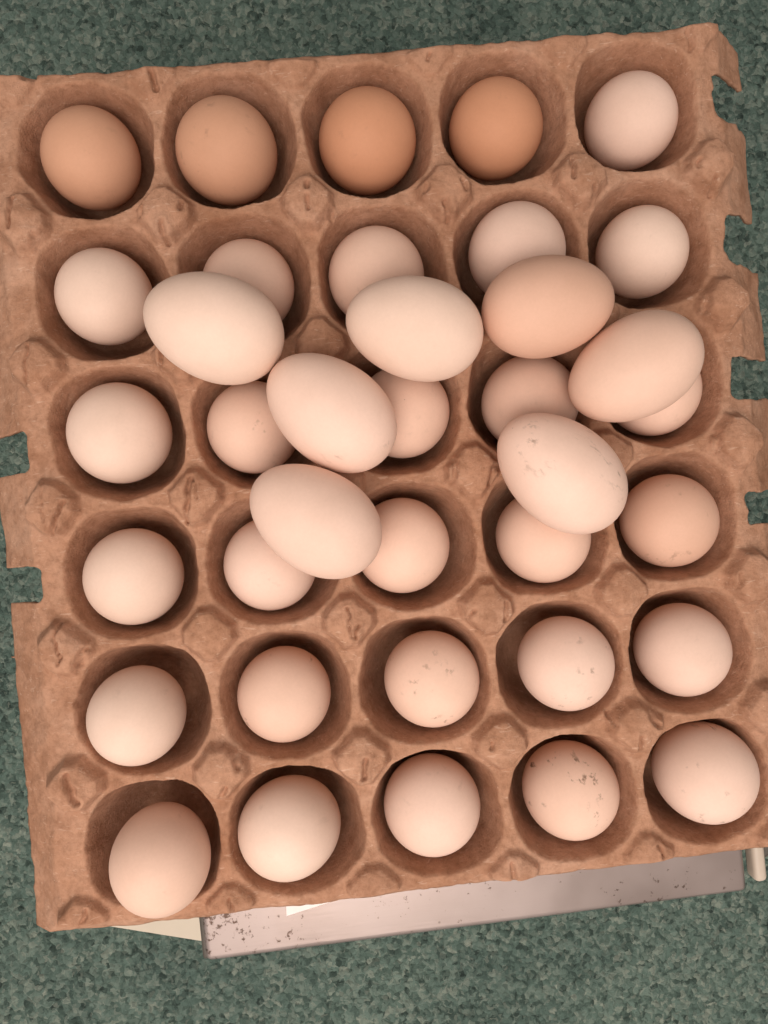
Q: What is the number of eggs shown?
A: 37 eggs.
